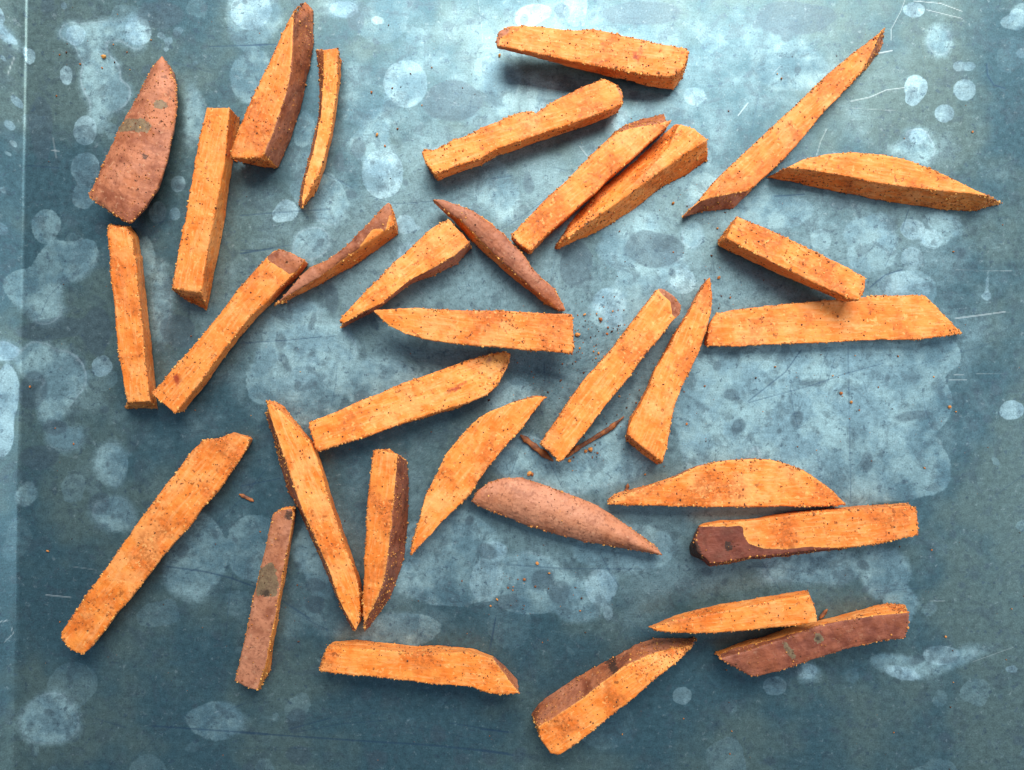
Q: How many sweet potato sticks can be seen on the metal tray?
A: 33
